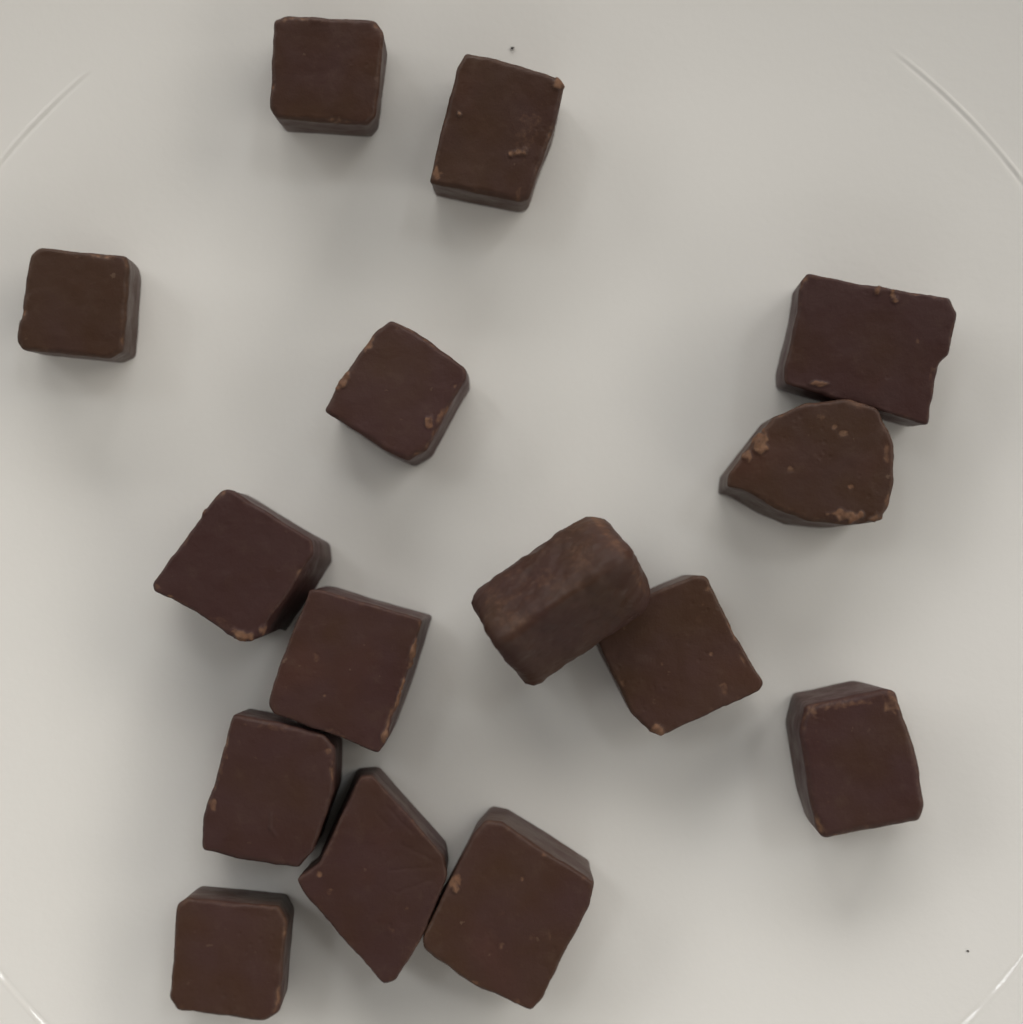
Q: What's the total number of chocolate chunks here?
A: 15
